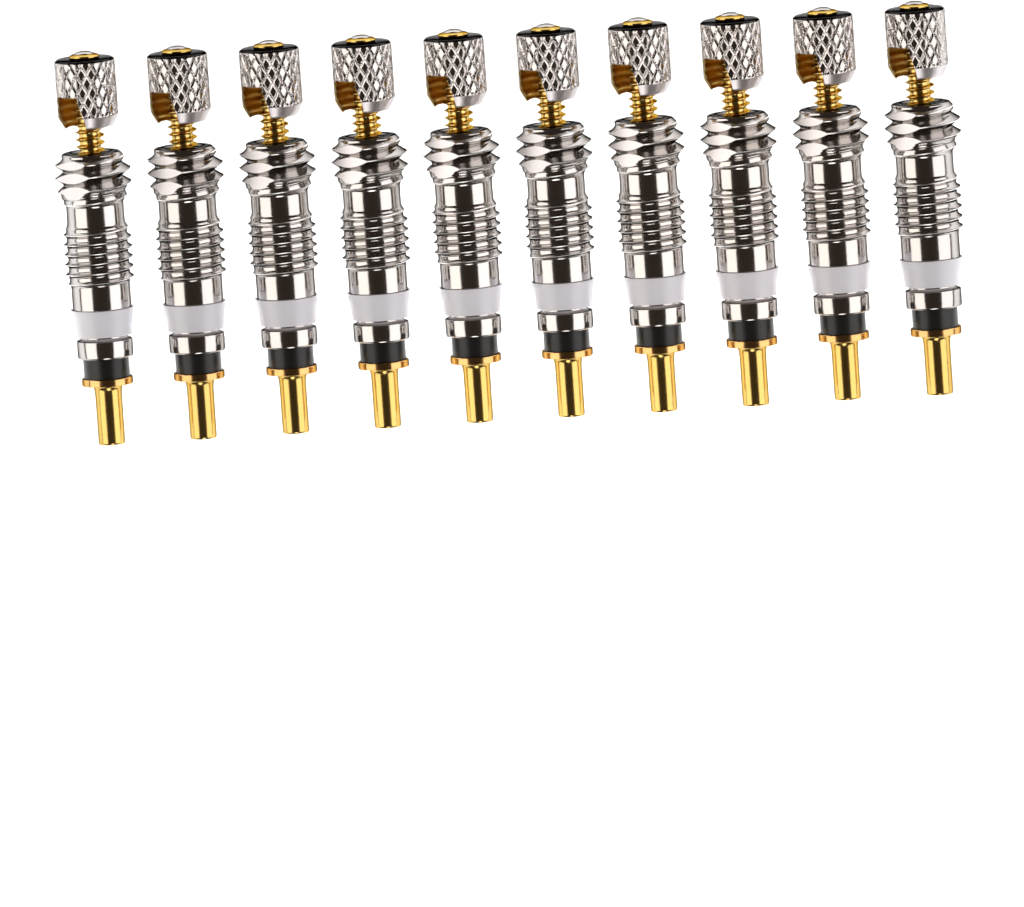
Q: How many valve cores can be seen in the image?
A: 10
